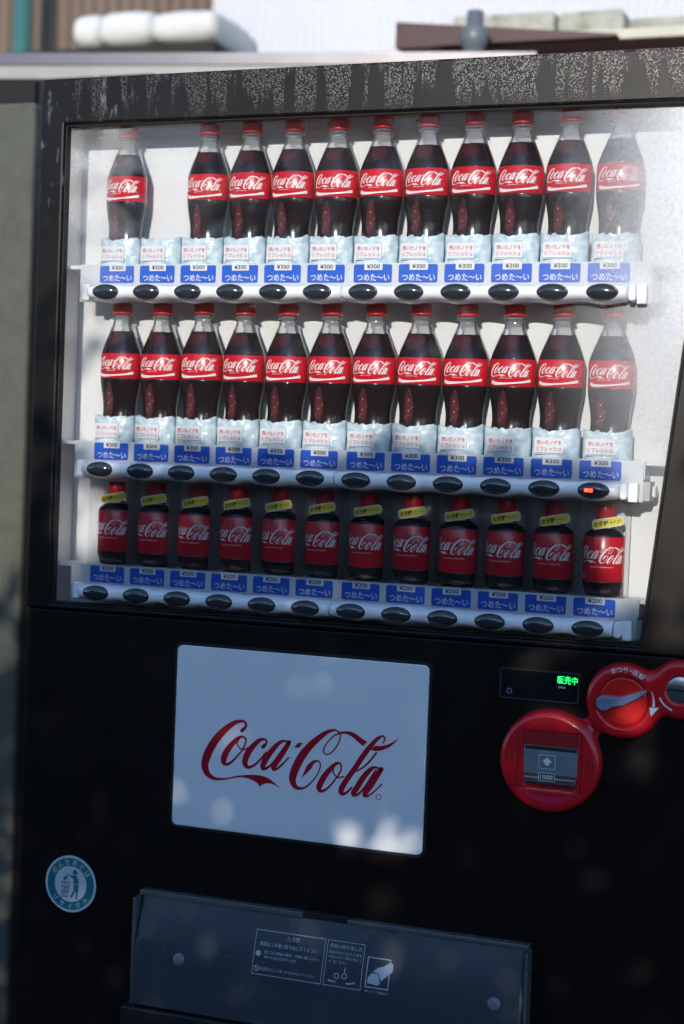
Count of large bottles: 23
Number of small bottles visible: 12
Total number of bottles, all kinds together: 35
